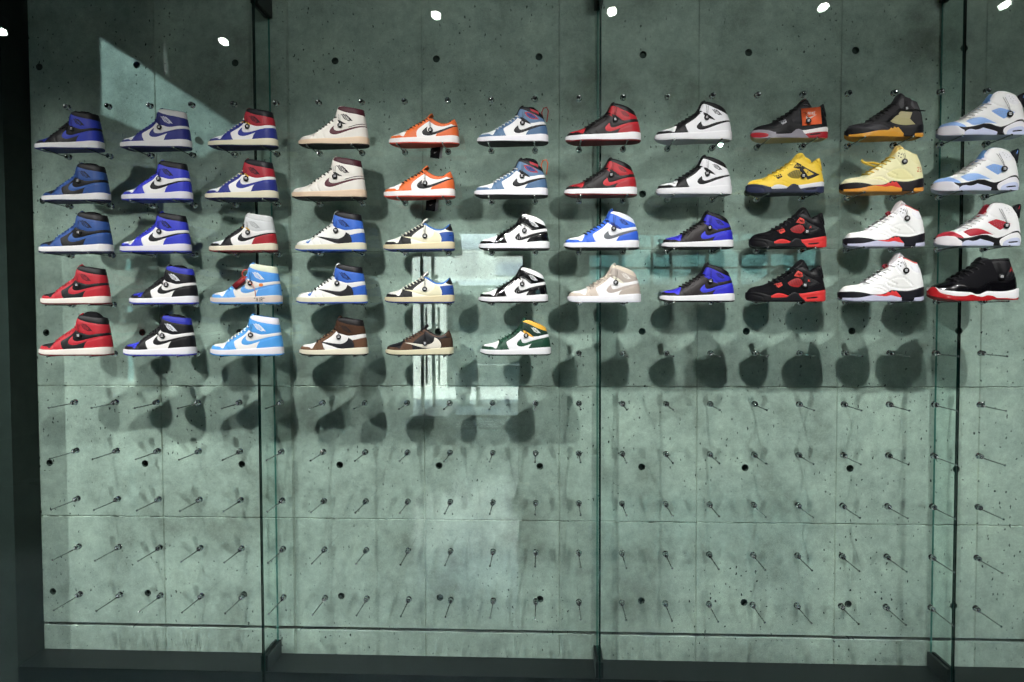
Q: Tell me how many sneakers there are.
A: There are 50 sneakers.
